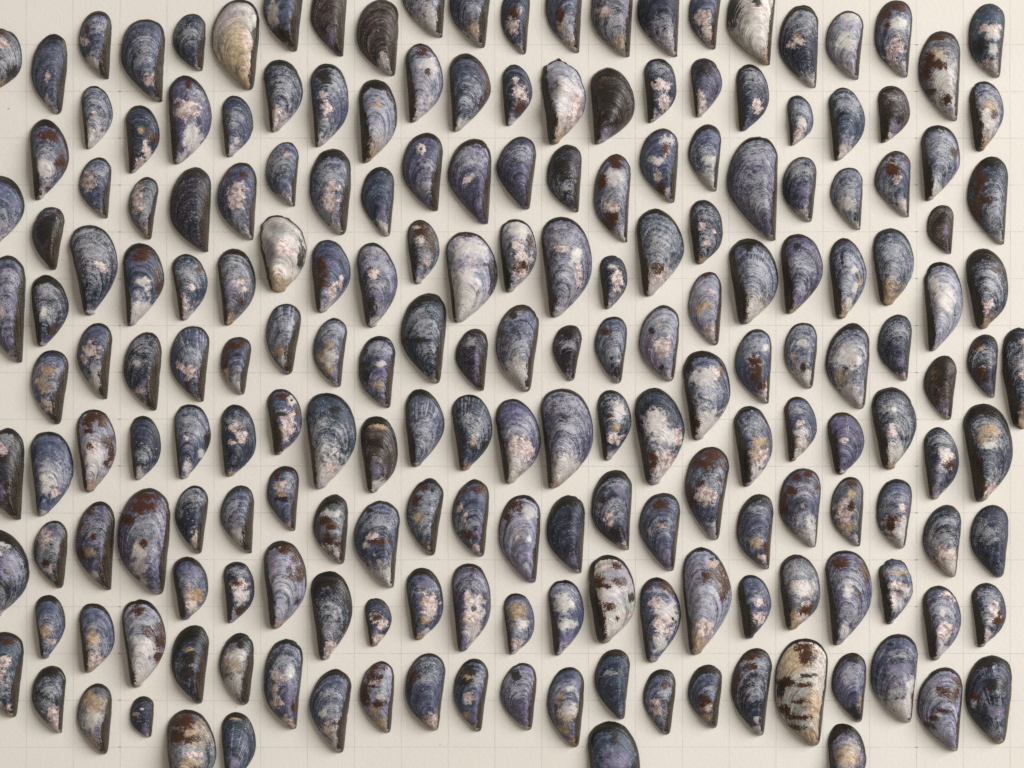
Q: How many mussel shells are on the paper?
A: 200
